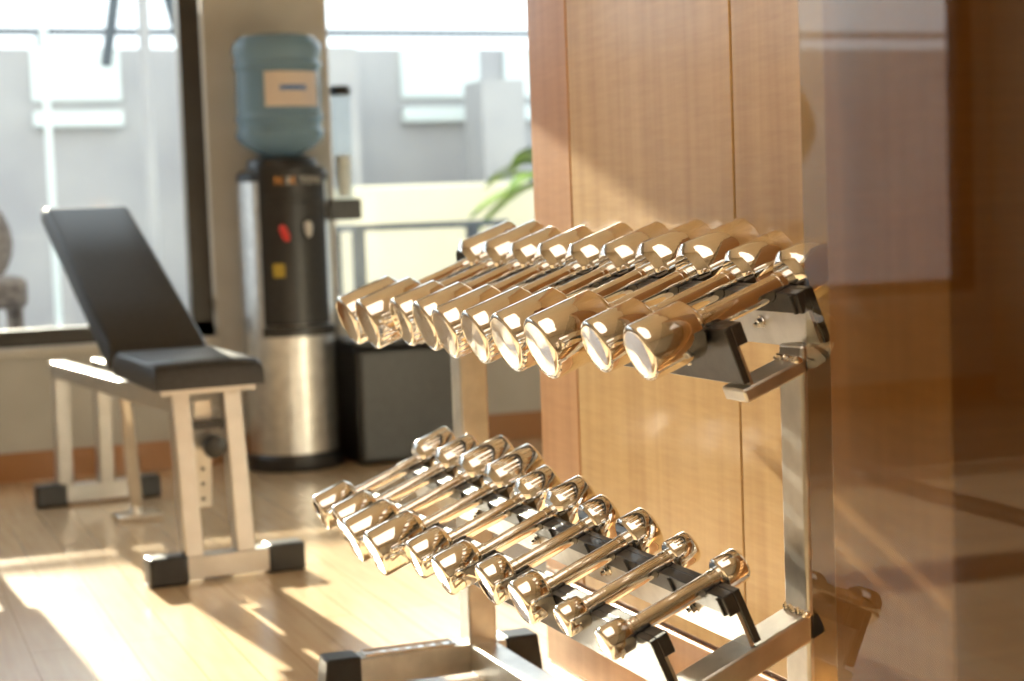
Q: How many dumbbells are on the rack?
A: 20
